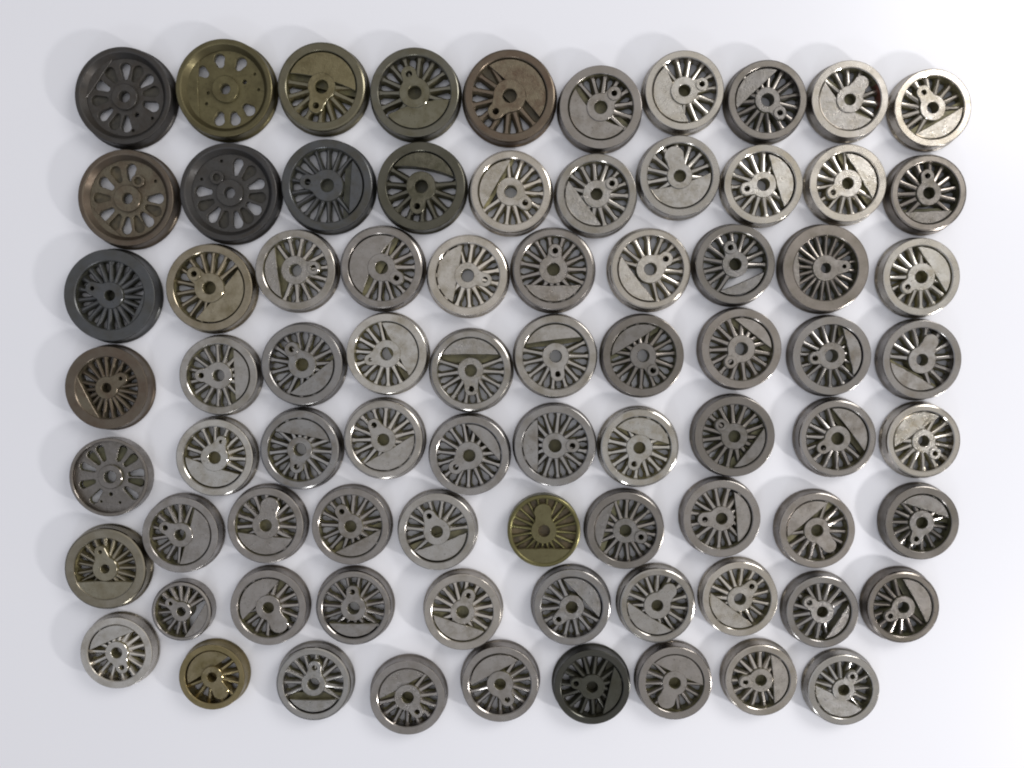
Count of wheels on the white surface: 78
